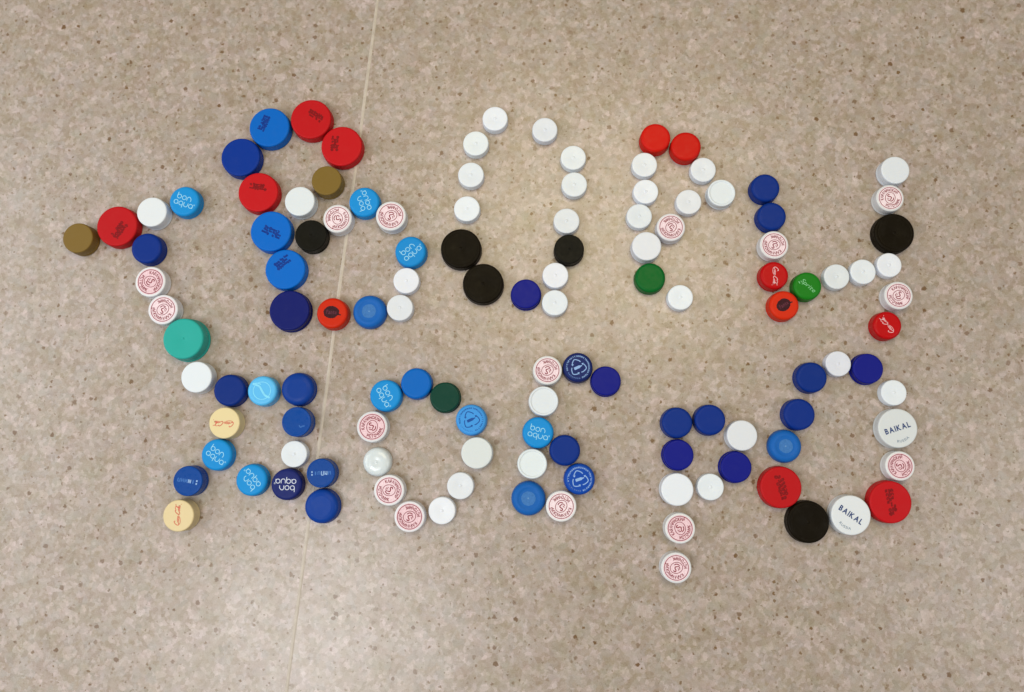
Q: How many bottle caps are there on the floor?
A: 123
